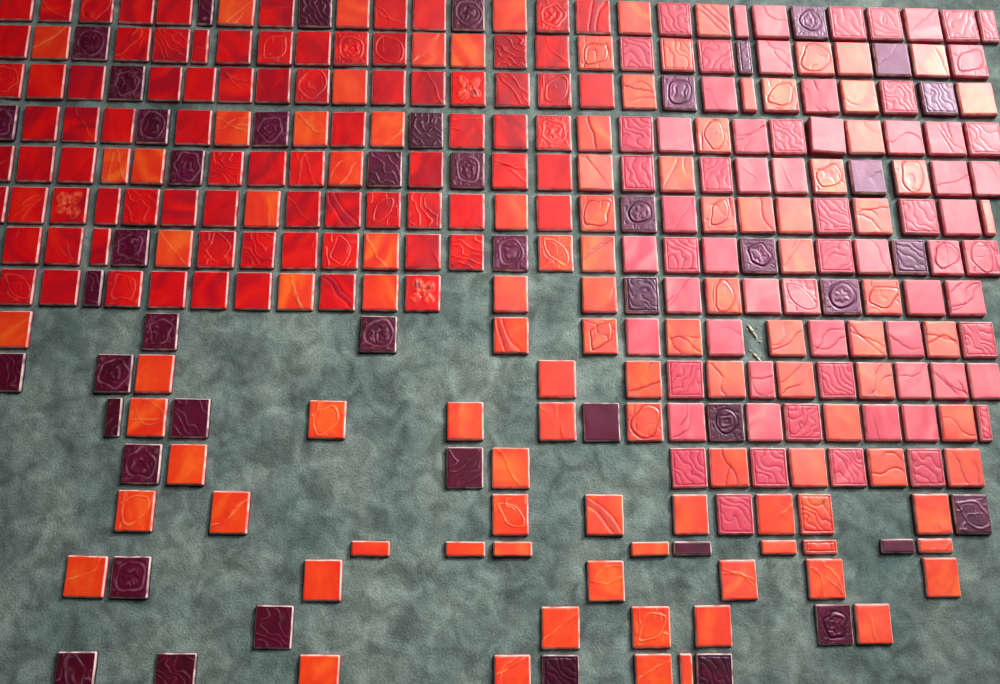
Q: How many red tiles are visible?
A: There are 82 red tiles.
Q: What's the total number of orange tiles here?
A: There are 106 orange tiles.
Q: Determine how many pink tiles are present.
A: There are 67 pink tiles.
